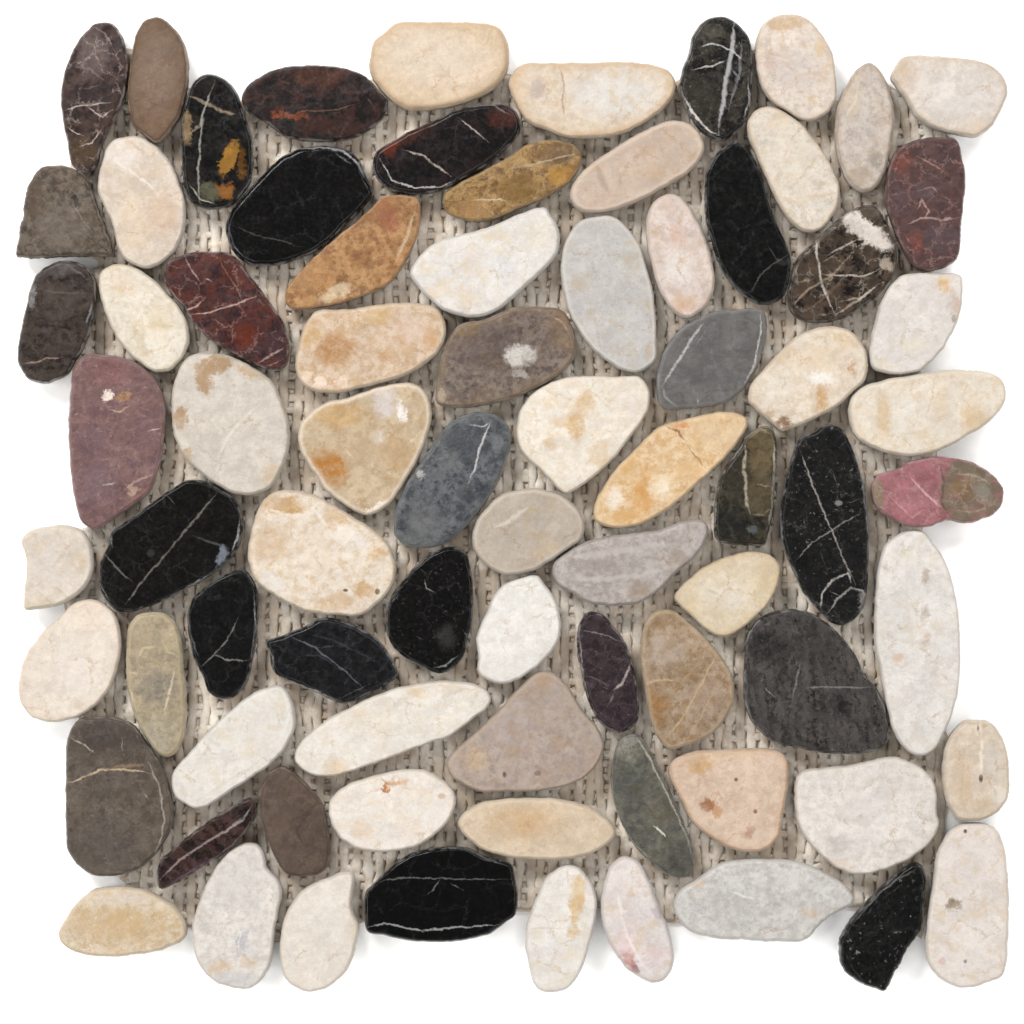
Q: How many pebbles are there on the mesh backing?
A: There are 79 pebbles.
